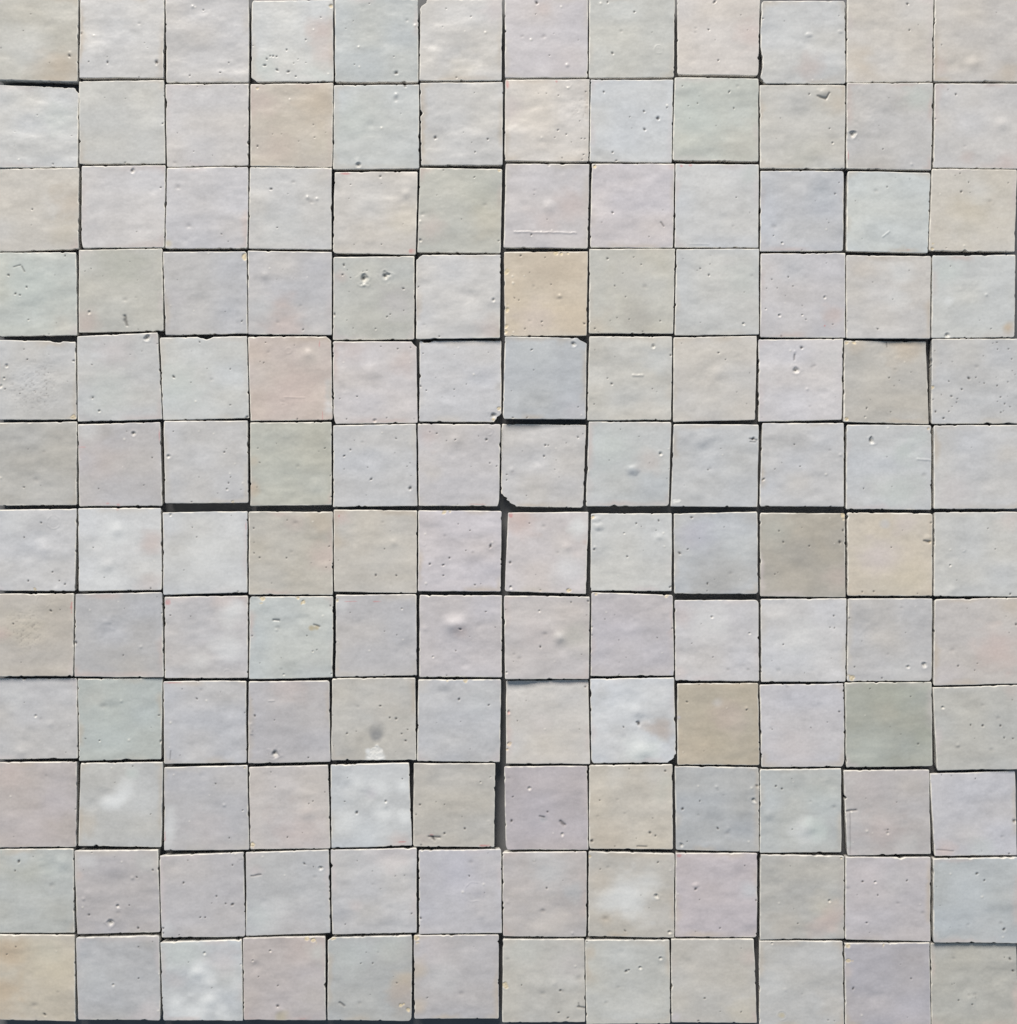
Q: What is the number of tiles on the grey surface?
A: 144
